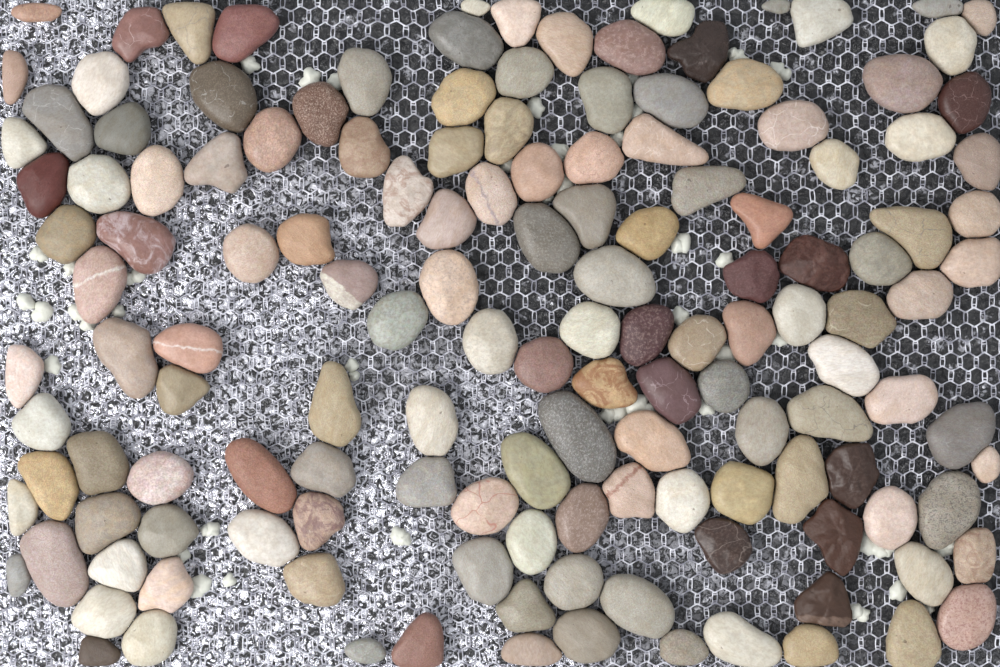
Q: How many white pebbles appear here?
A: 25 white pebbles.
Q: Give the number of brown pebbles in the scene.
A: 44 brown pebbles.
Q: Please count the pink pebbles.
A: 40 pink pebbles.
